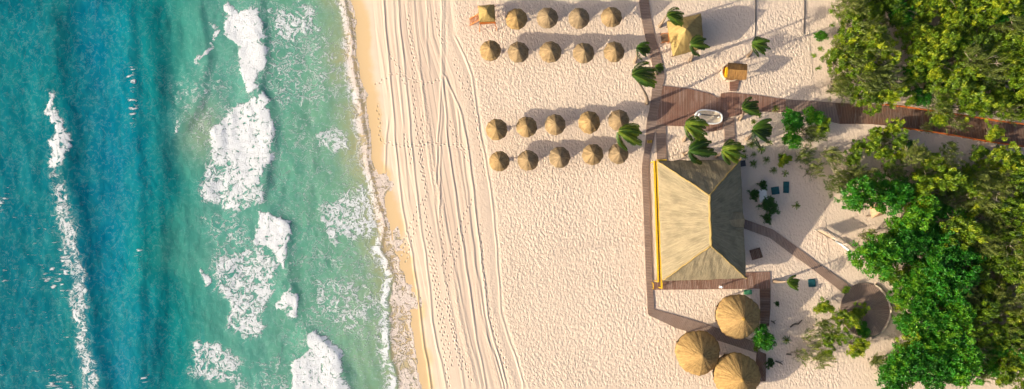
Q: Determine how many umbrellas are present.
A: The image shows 19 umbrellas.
